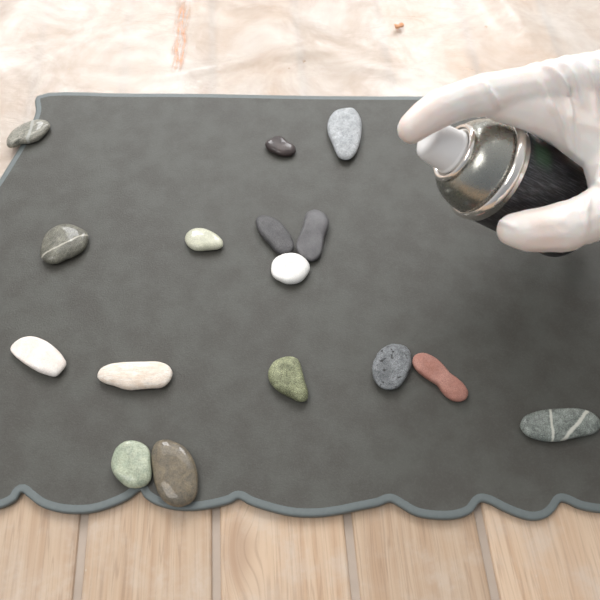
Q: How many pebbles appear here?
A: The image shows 16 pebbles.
